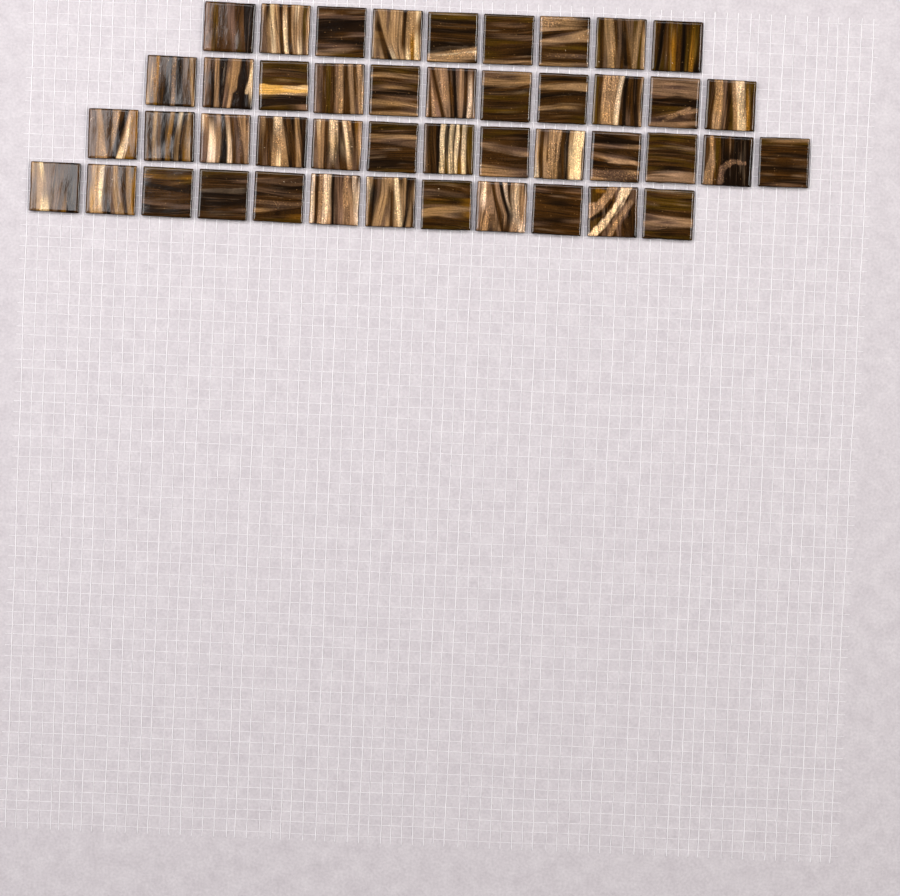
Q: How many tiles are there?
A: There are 45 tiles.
